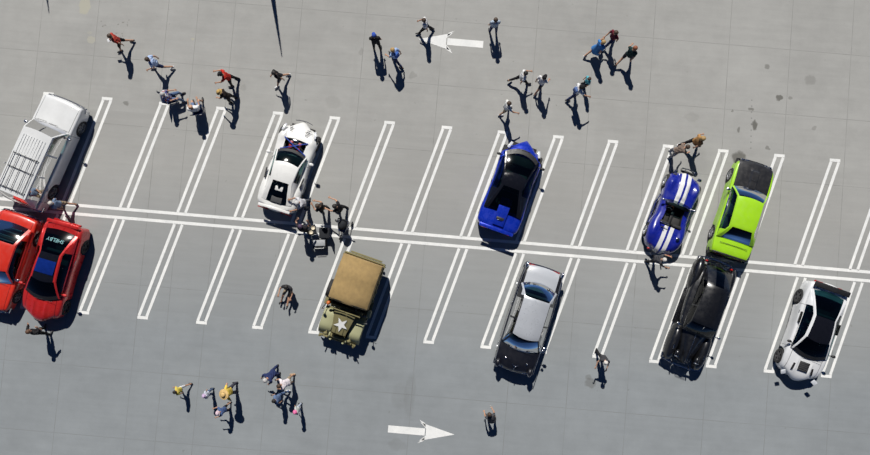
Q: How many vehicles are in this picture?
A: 11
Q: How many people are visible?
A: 39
